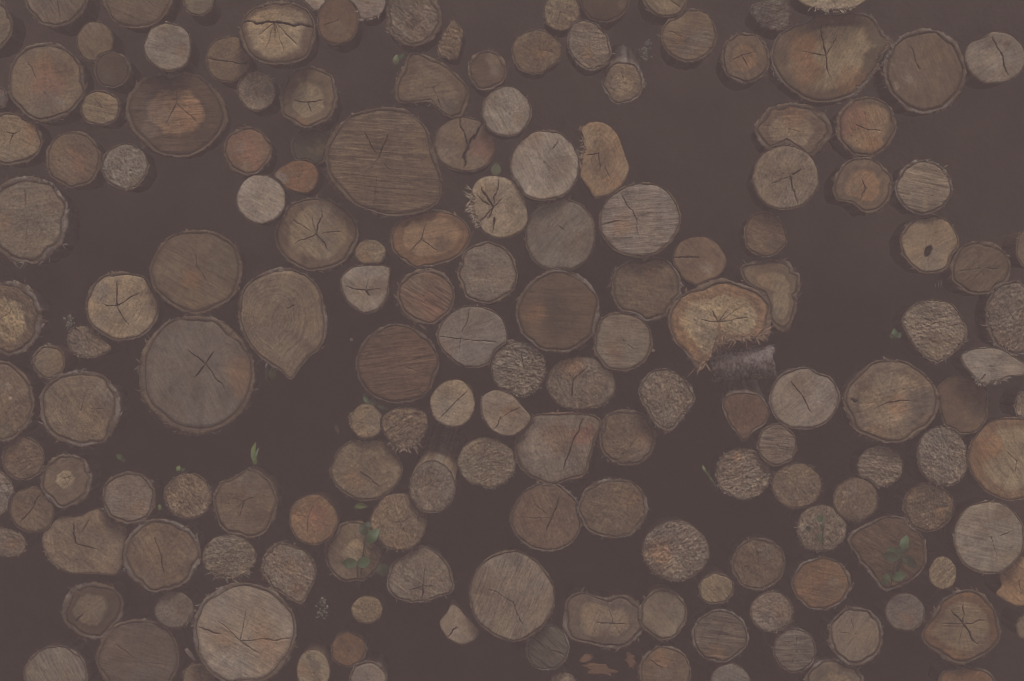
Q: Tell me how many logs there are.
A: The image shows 165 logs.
